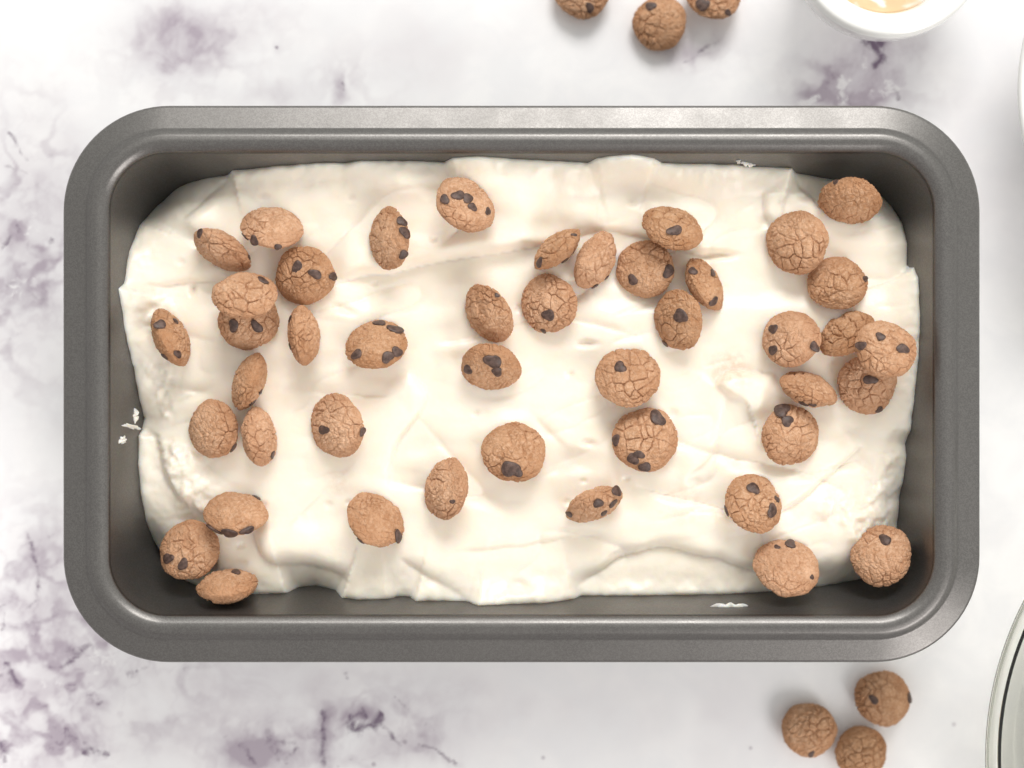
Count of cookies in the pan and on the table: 50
